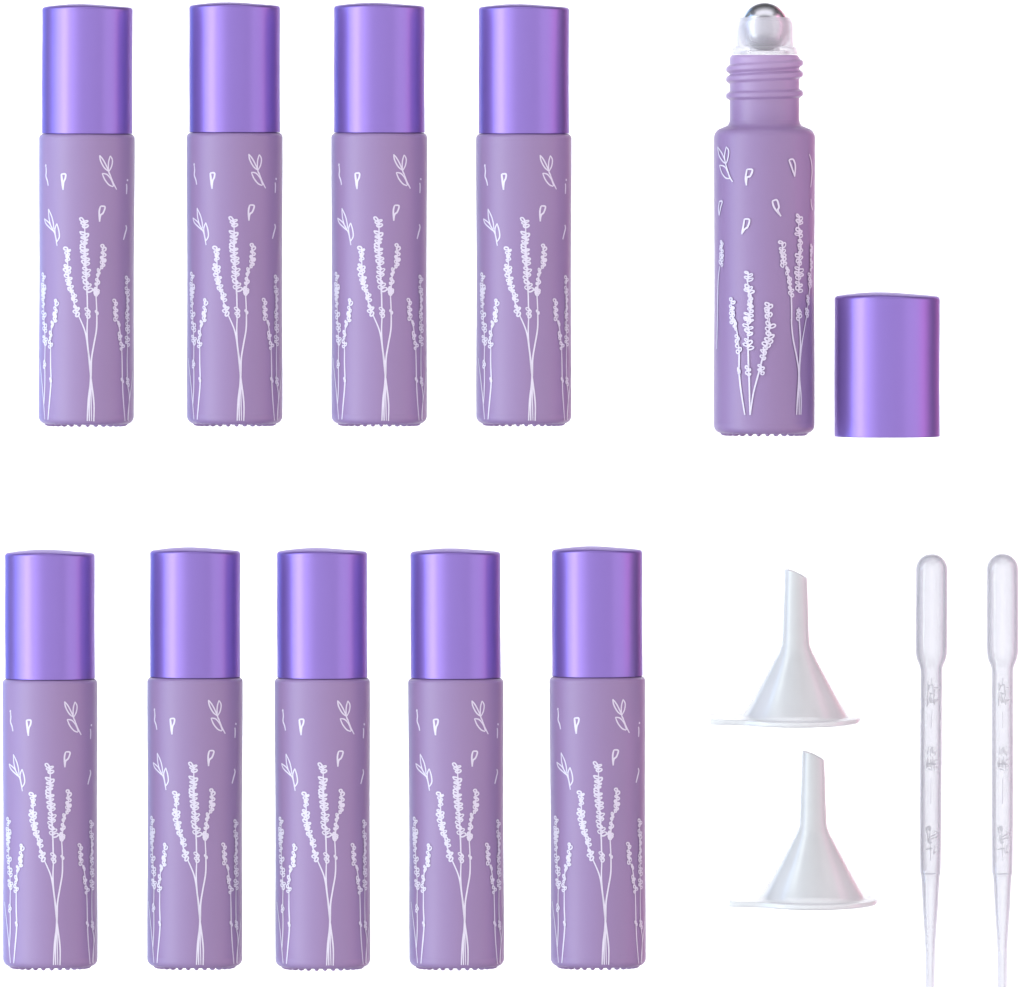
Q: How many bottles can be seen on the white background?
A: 10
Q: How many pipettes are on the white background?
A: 2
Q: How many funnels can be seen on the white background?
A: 2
